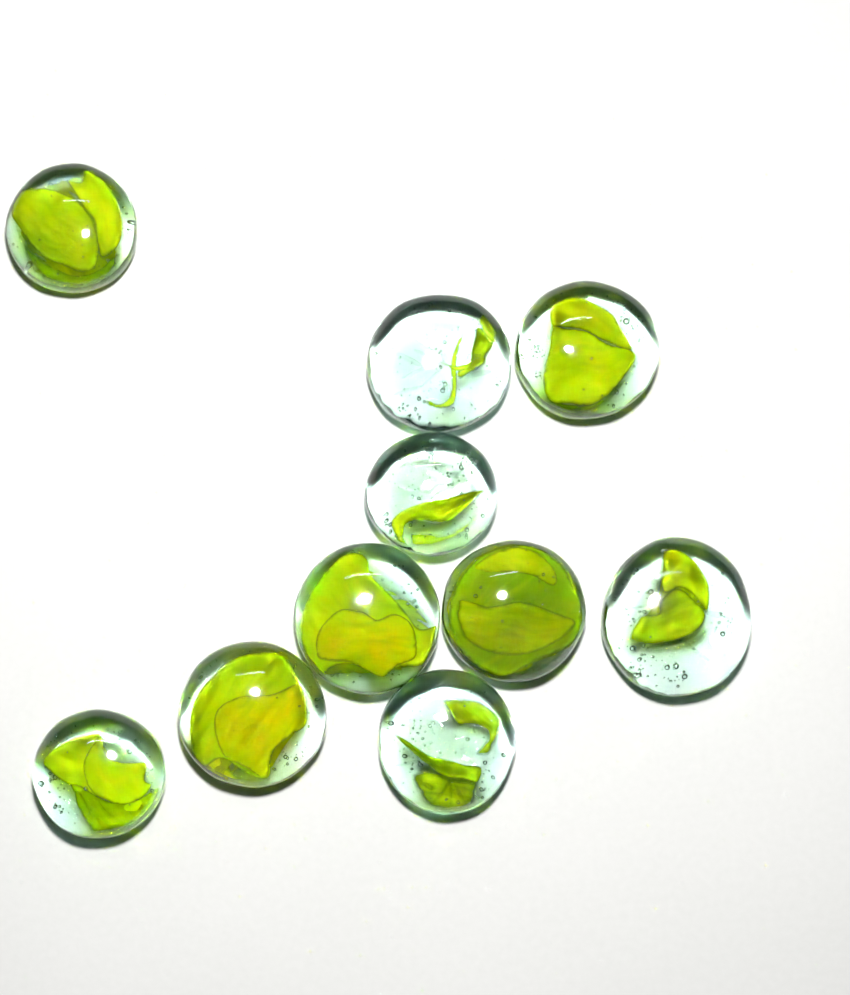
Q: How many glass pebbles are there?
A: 10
